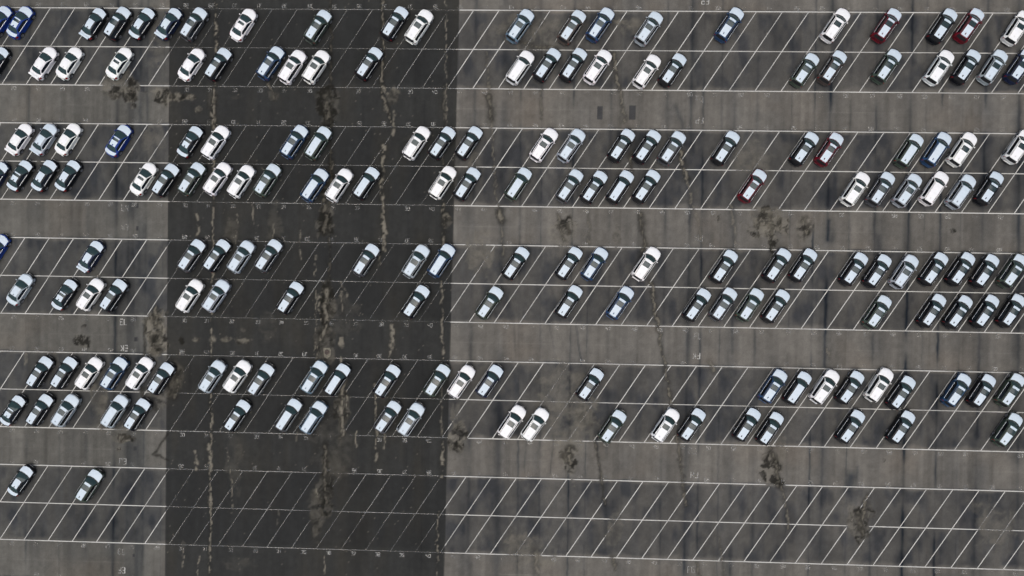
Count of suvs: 157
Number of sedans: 27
